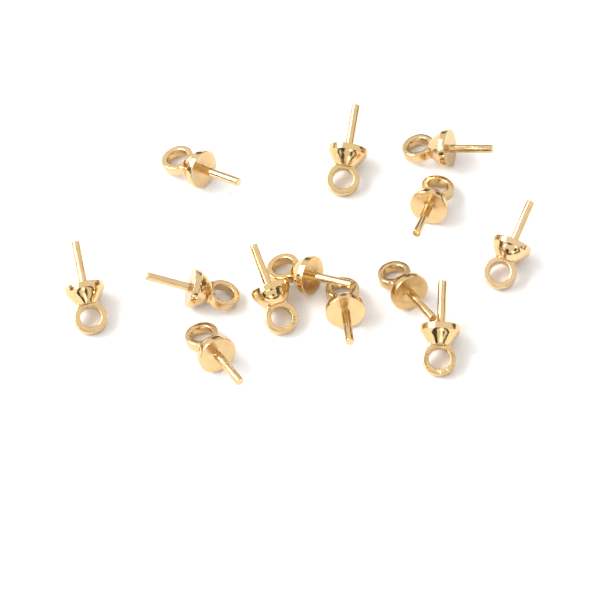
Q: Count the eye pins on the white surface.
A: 13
